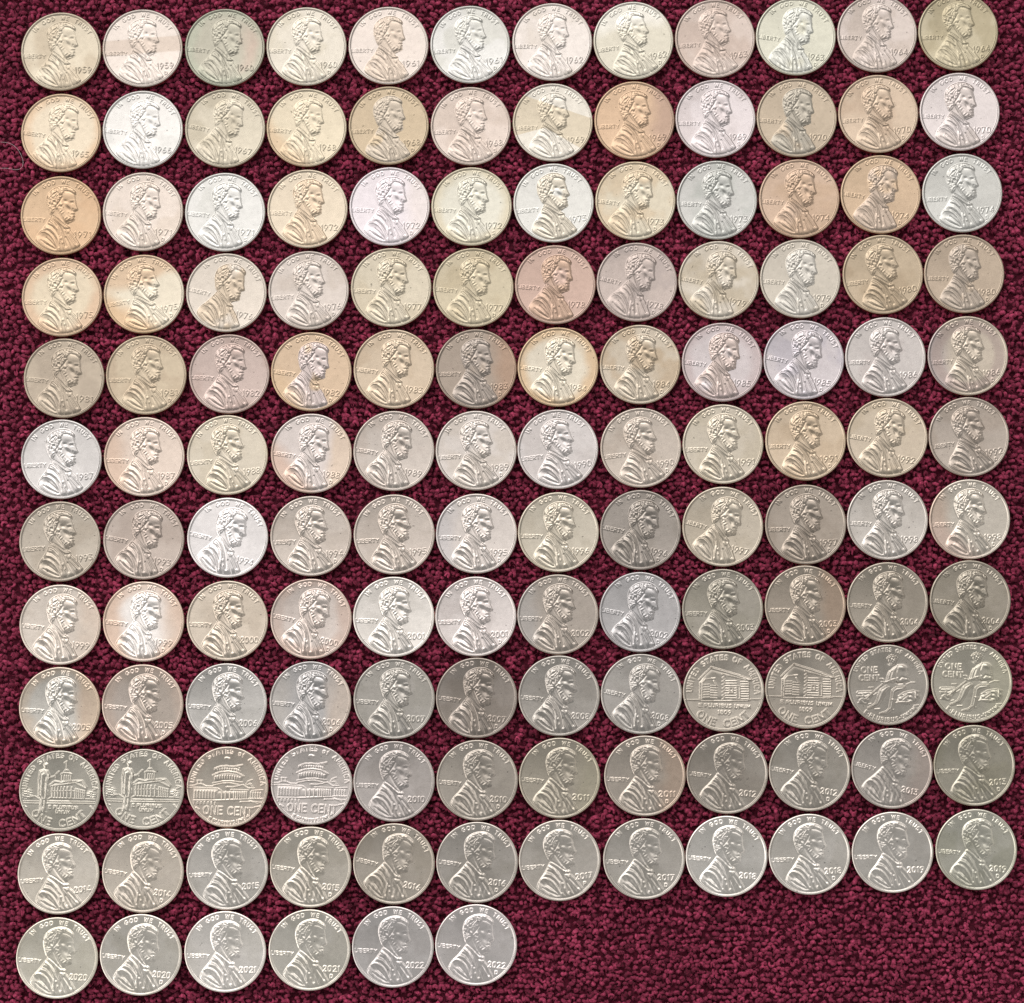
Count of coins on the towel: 138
